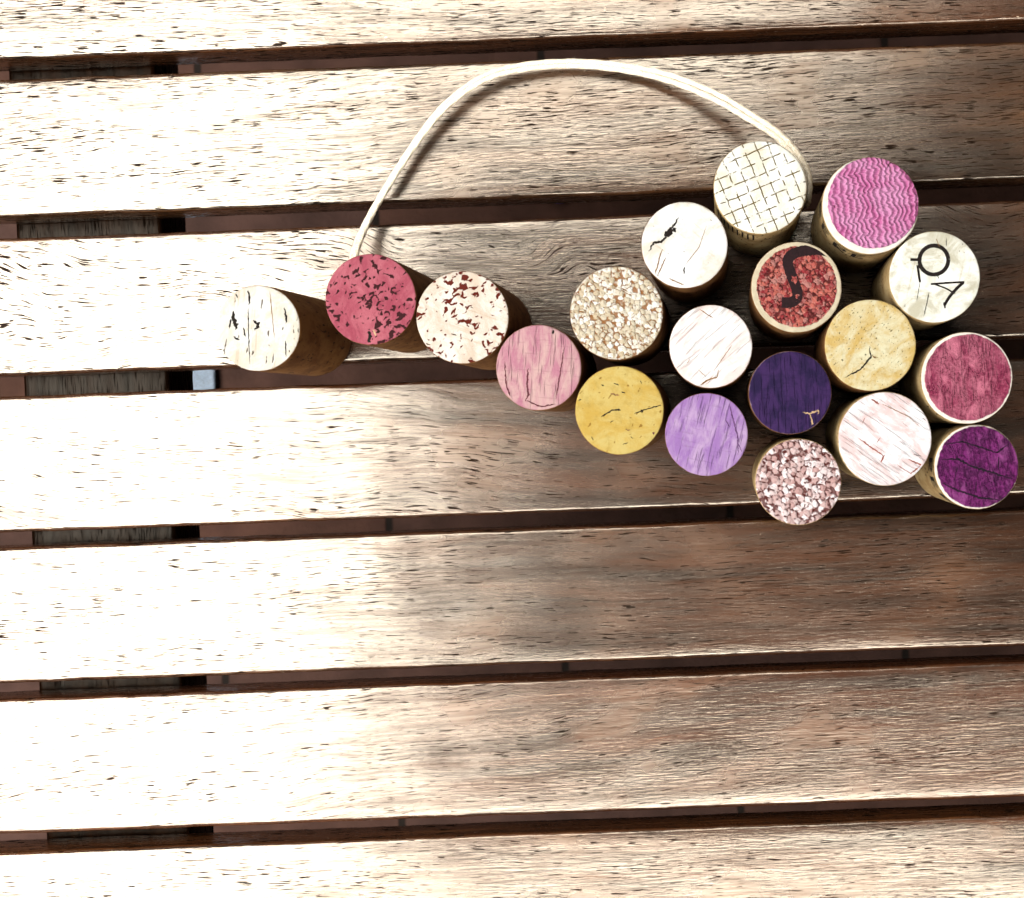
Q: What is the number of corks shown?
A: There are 19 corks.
